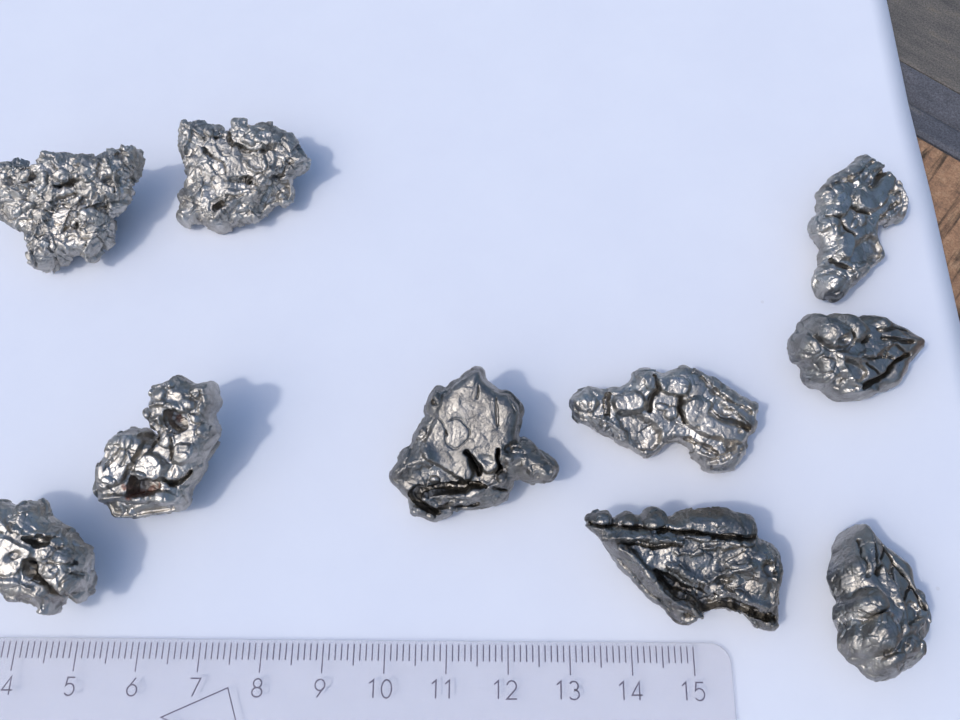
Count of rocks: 10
